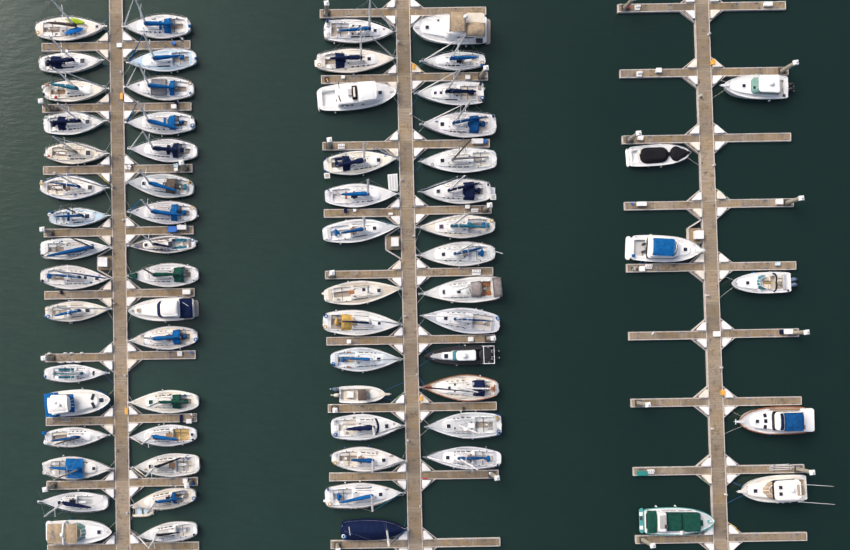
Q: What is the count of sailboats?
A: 53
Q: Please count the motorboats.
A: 14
